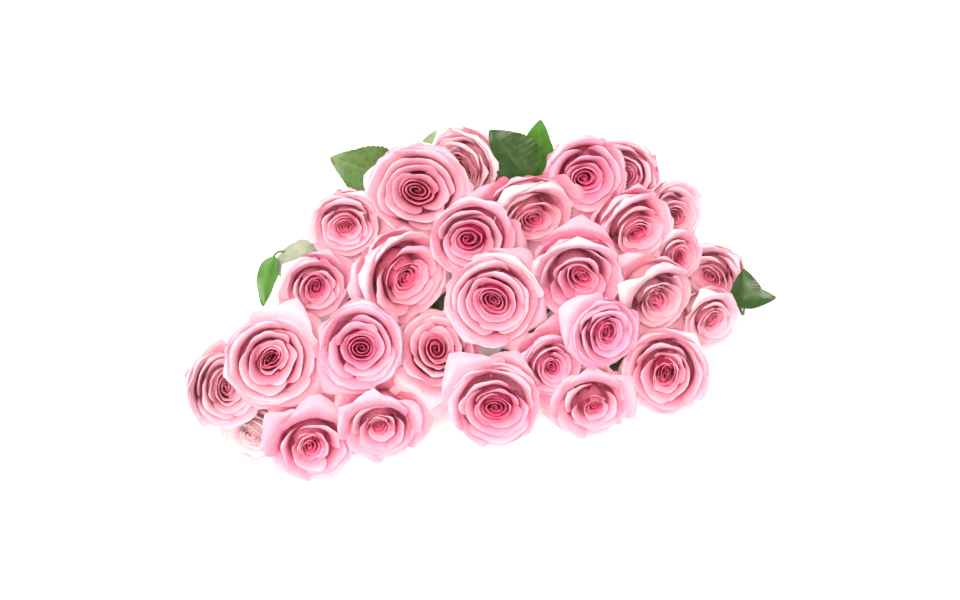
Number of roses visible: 29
